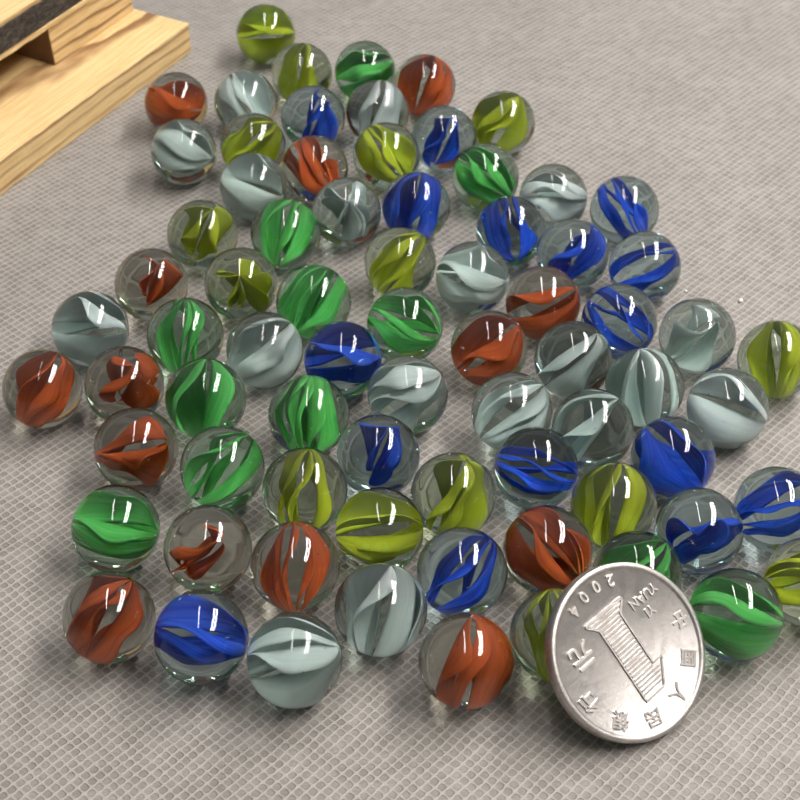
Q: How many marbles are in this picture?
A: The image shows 75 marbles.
